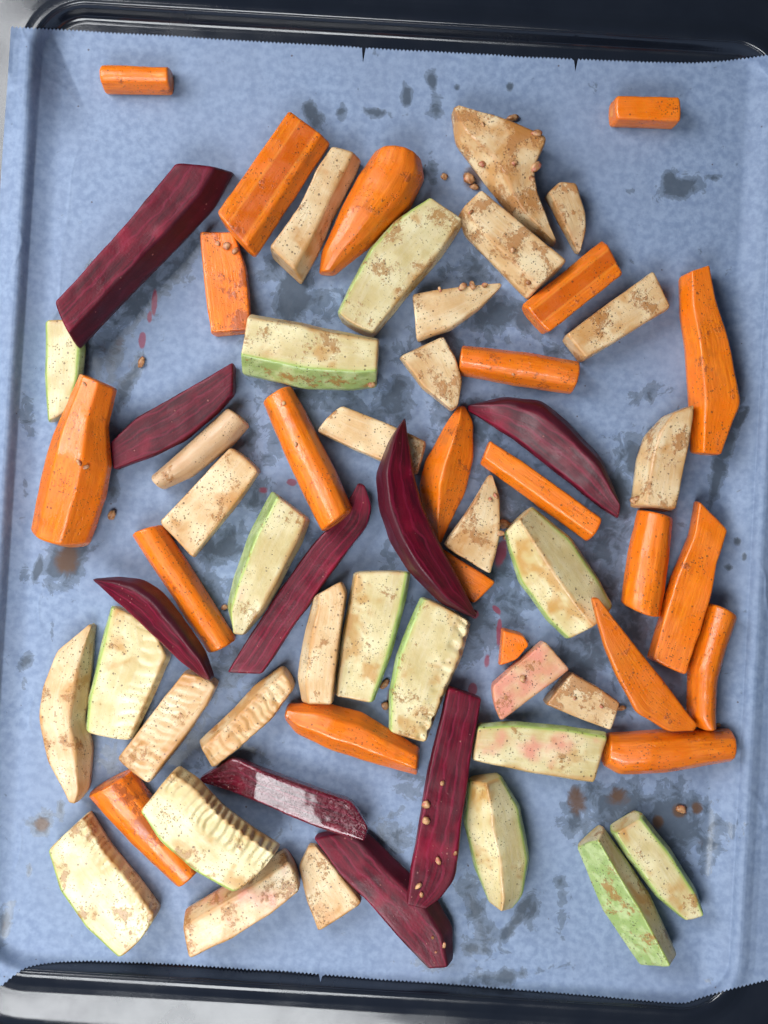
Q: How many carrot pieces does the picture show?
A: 22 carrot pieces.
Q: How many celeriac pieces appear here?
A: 20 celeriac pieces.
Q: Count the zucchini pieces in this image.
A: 14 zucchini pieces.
